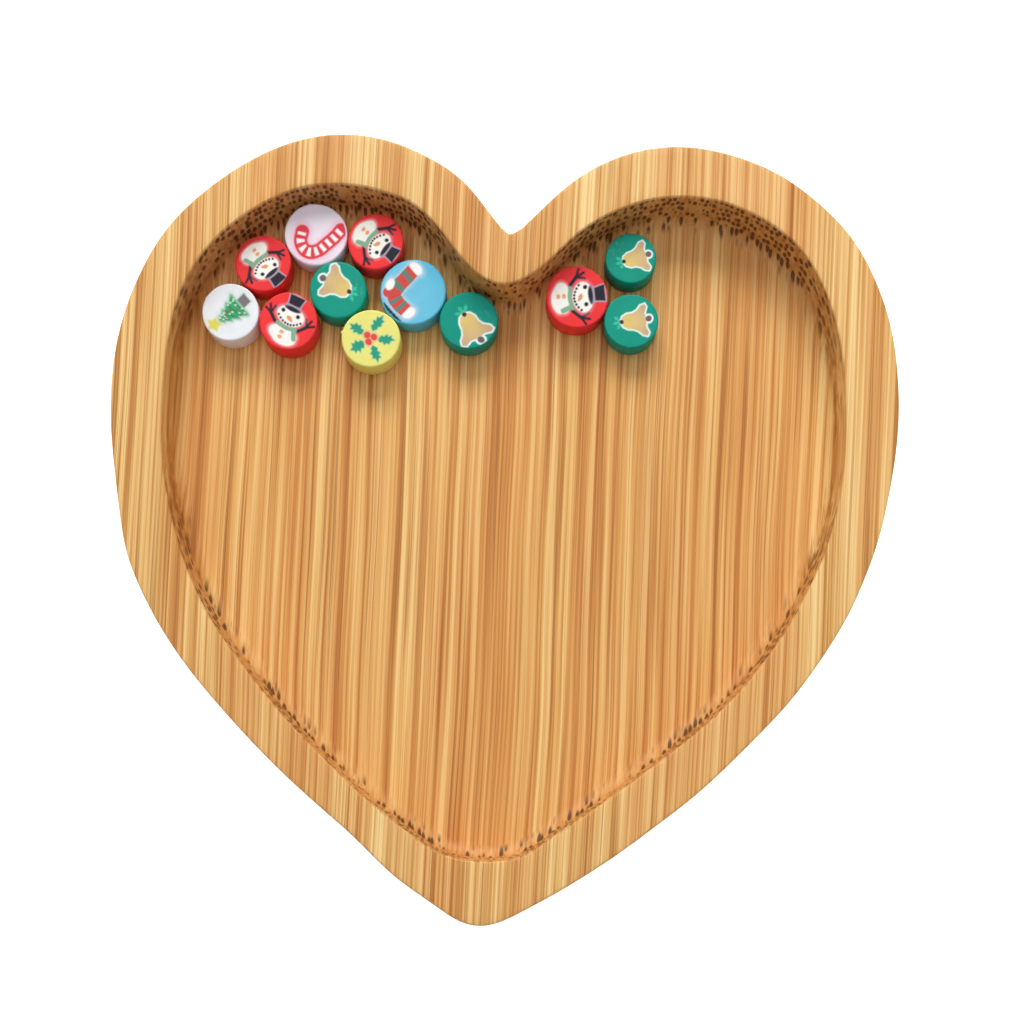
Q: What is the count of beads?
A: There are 12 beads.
